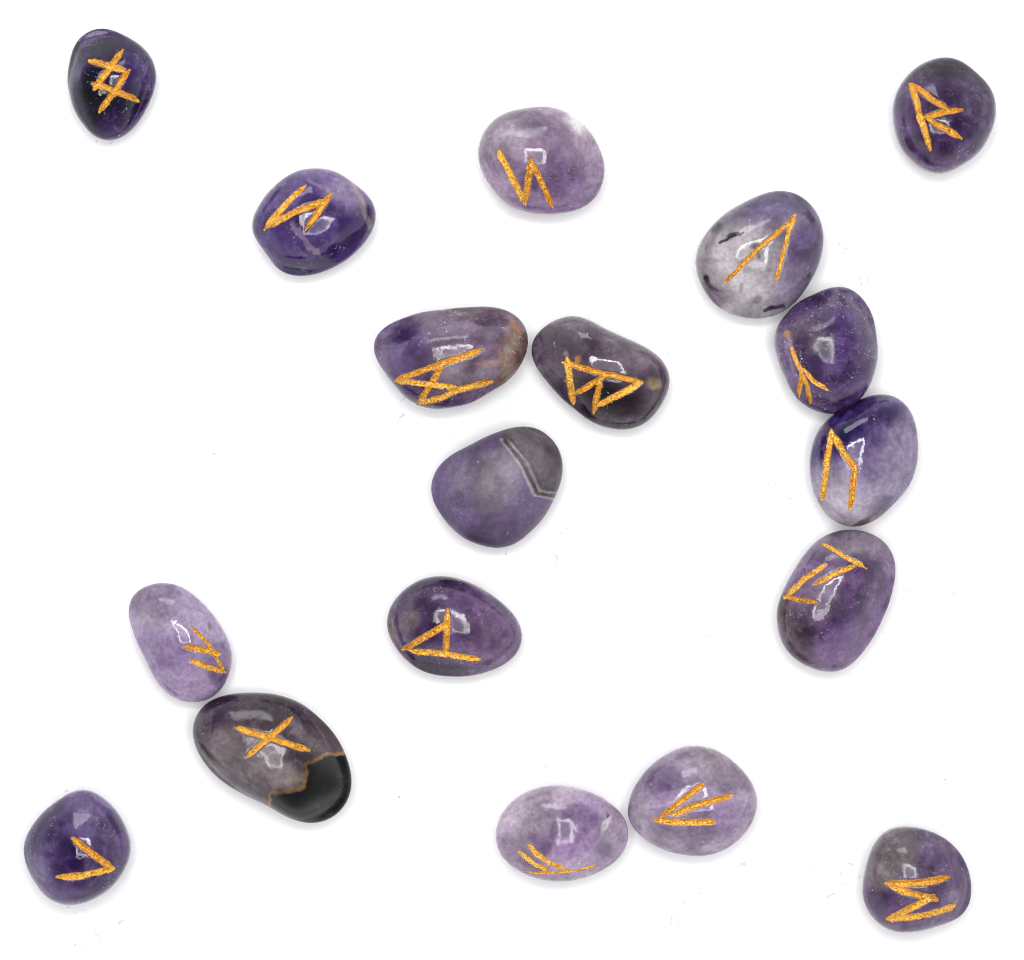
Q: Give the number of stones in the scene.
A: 18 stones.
